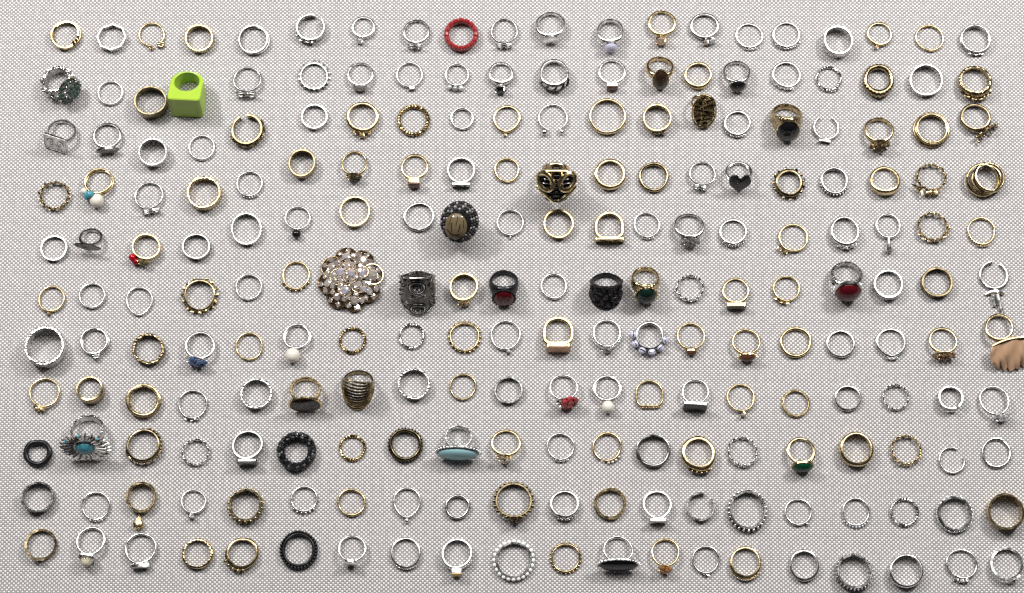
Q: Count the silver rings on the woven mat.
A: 120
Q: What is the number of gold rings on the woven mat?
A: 91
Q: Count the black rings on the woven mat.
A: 6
